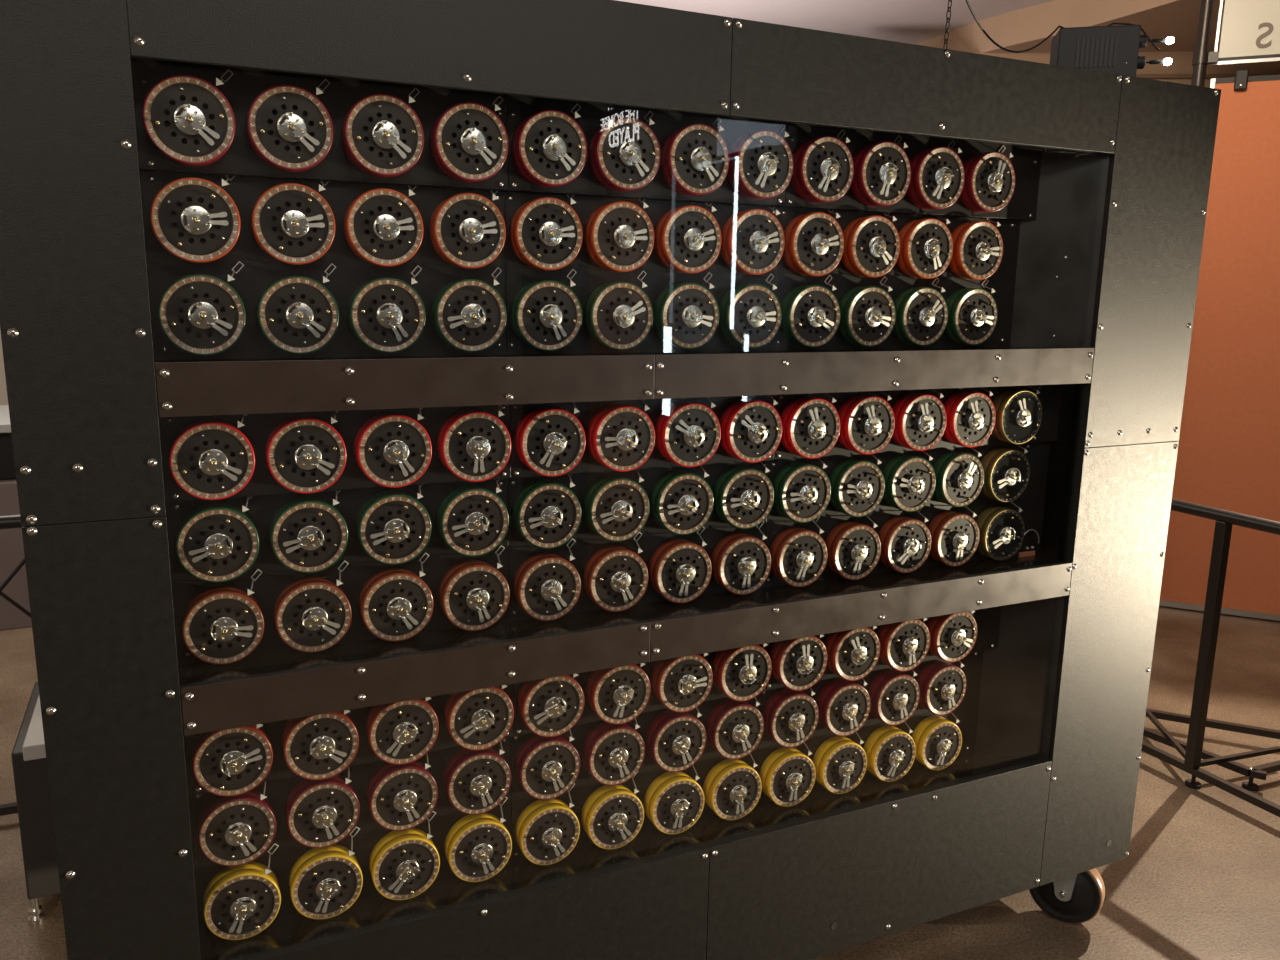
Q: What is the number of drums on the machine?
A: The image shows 111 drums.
